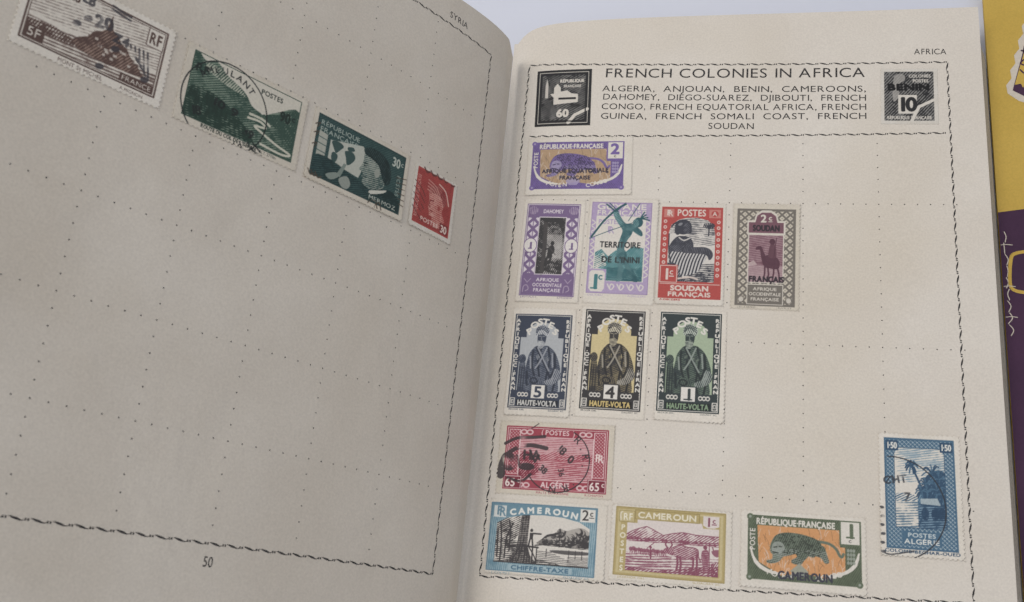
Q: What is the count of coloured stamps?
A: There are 17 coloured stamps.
